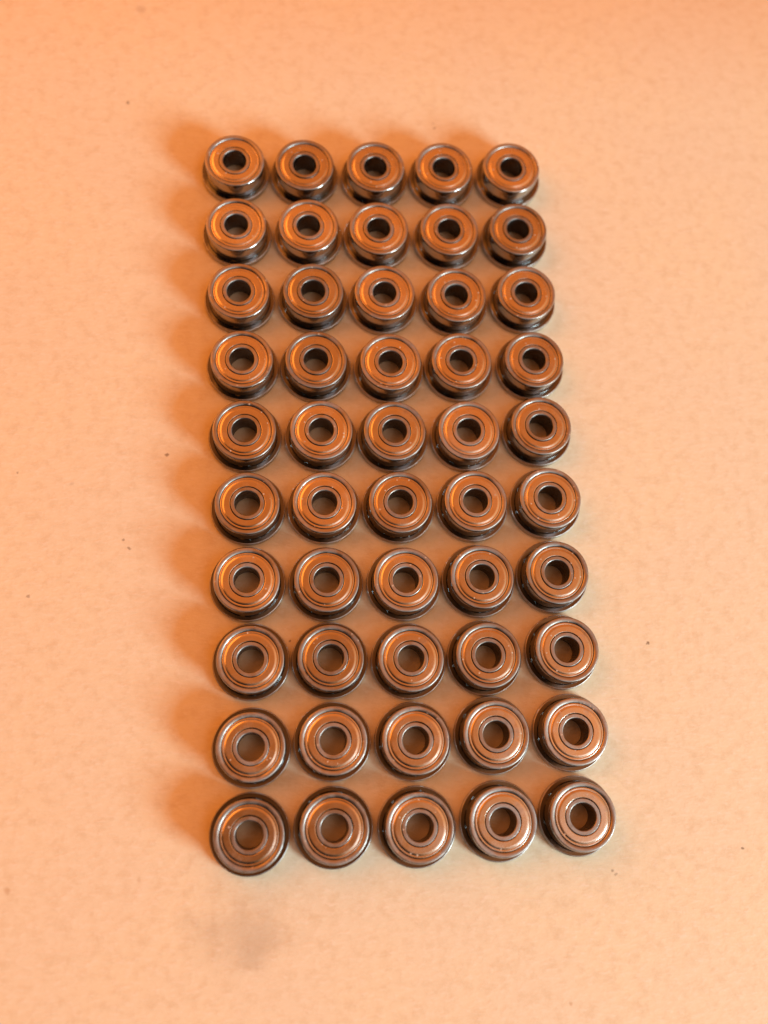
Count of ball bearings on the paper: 50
